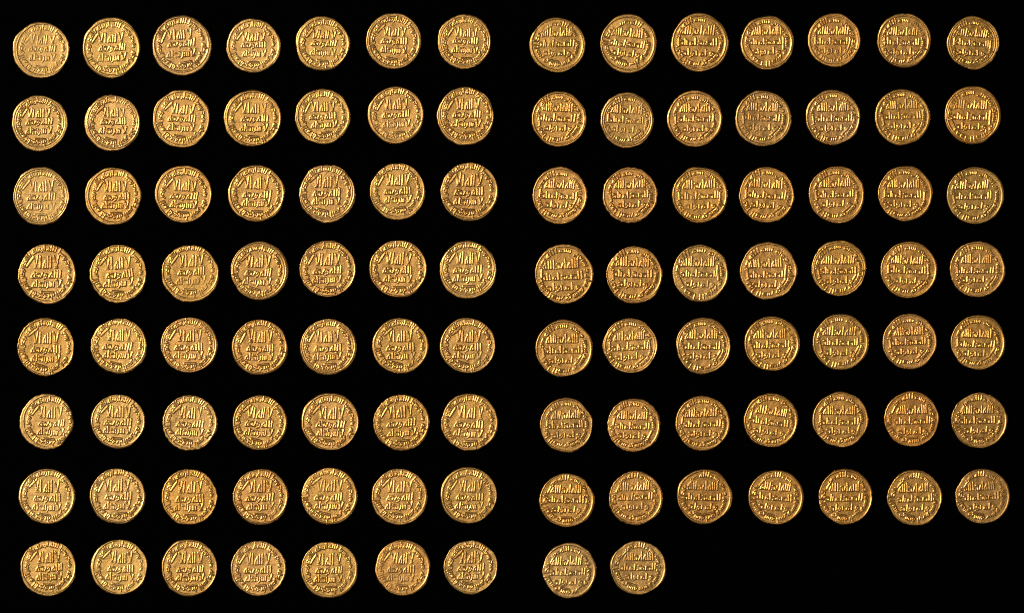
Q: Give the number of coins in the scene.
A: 107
